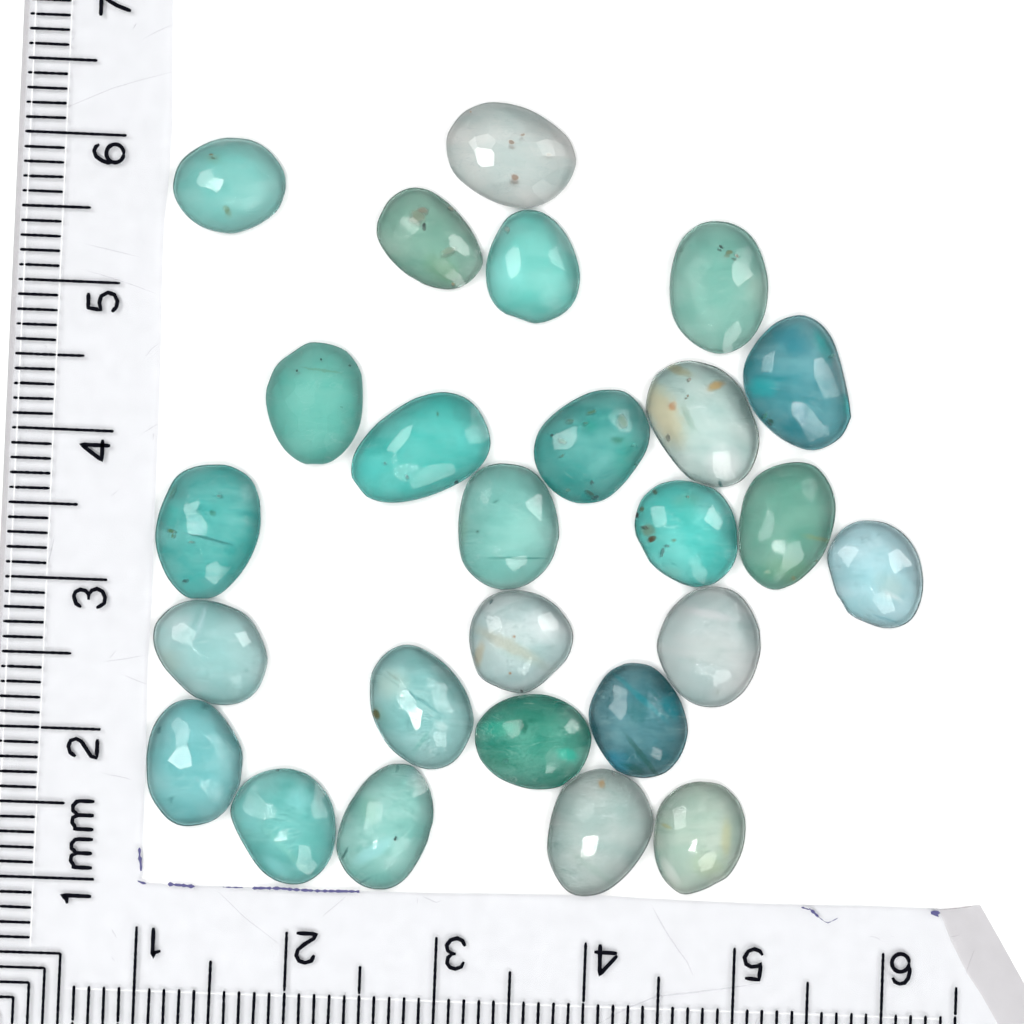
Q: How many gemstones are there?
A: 26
